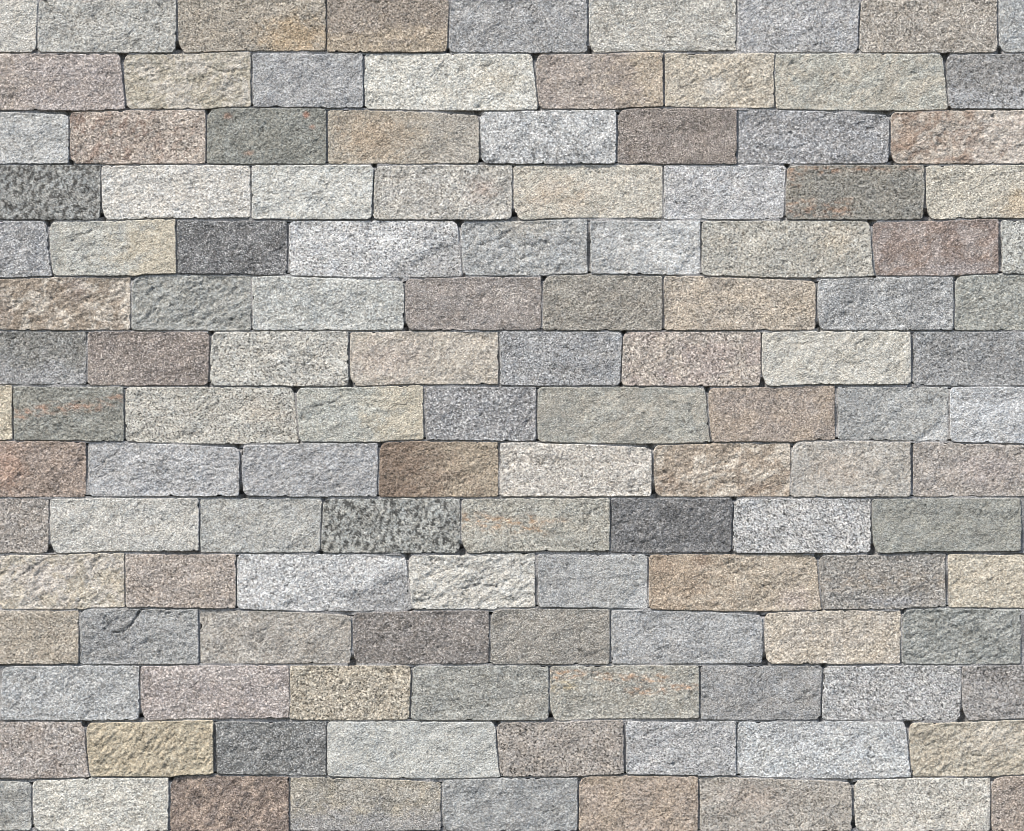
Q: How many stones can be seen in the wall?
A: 124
